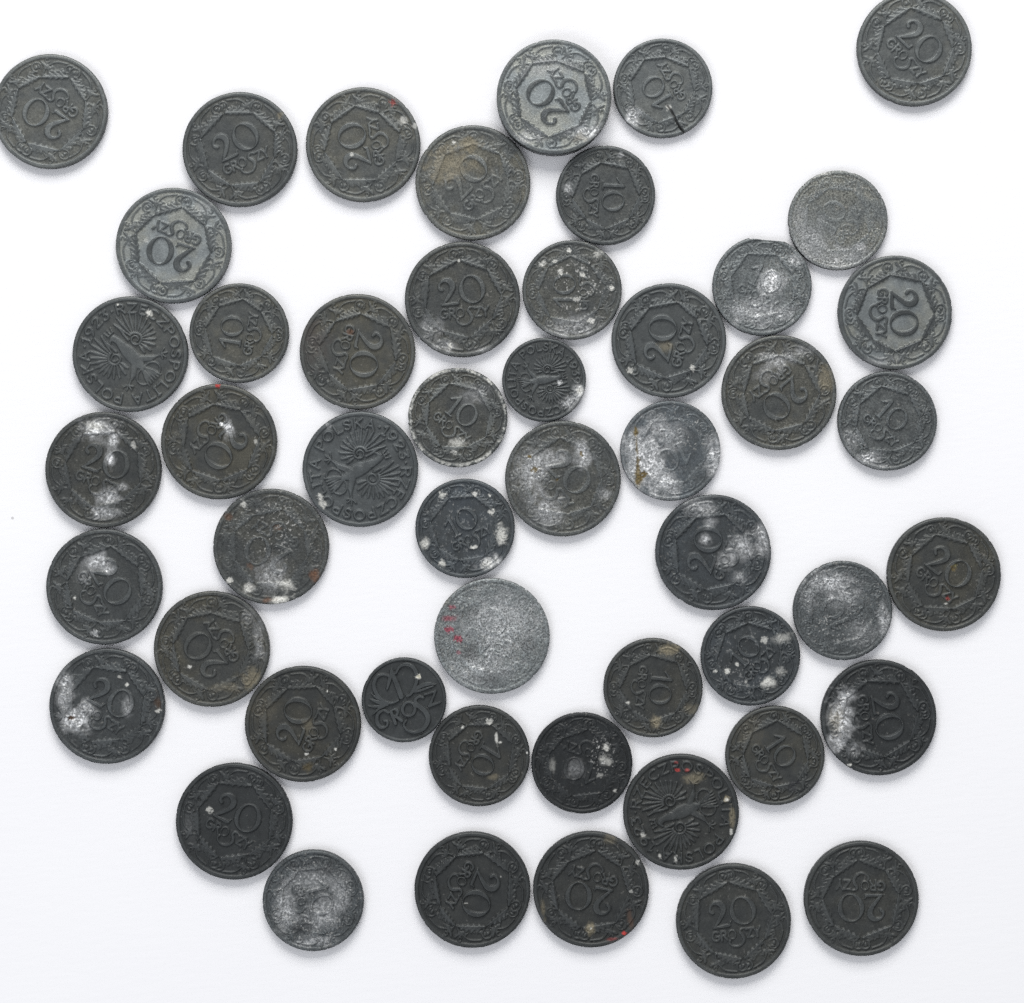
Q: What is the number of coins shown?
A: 51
